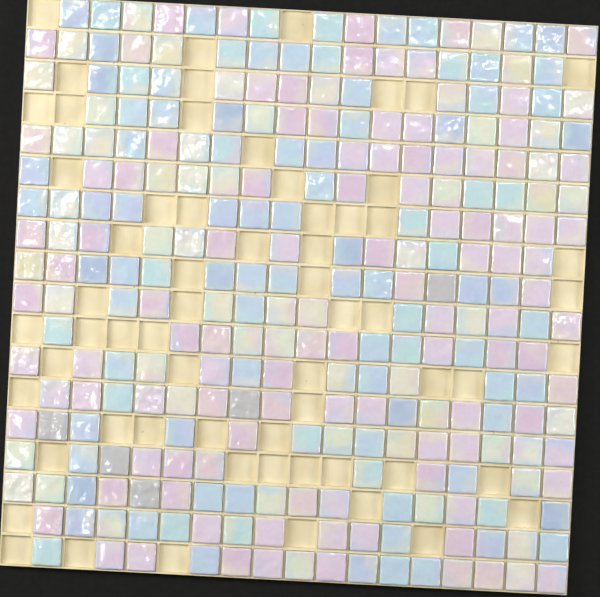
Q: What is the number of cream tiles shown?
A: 57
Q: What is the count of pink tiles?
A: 103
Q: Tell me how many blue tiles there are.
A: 97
